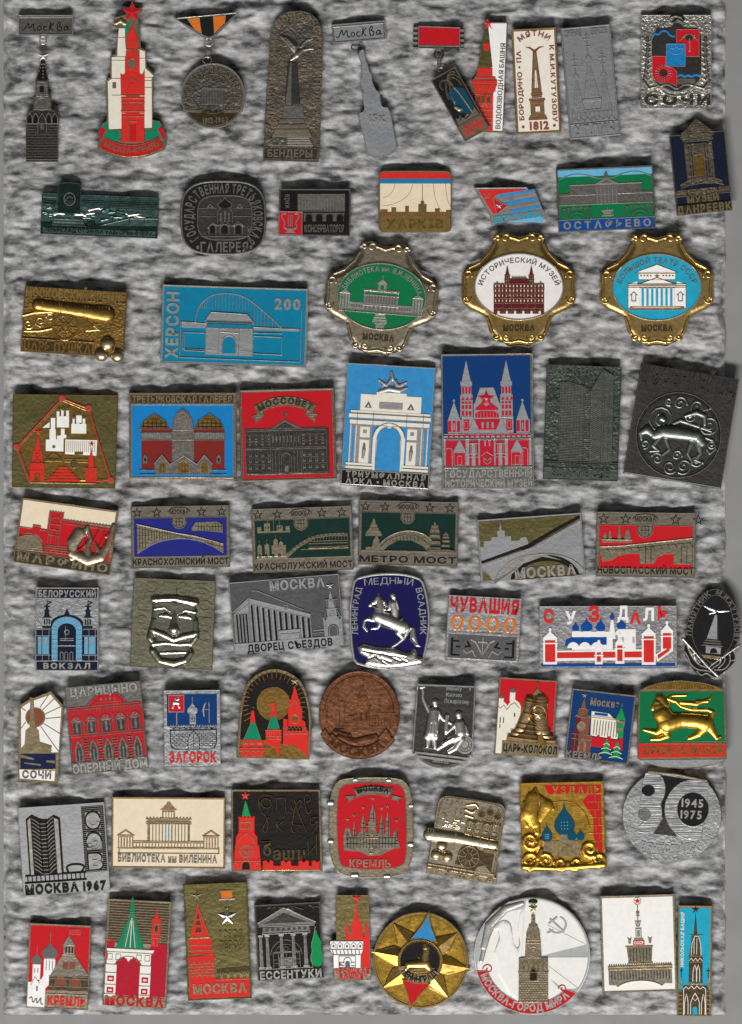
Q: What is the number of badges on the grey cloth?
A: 67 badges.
